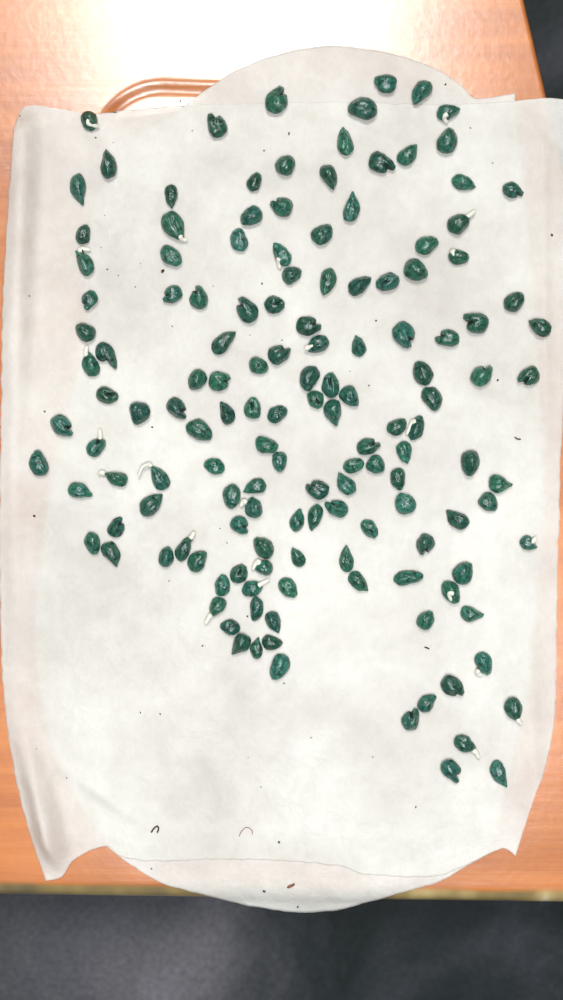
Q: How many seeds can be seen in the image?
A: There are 144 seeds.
